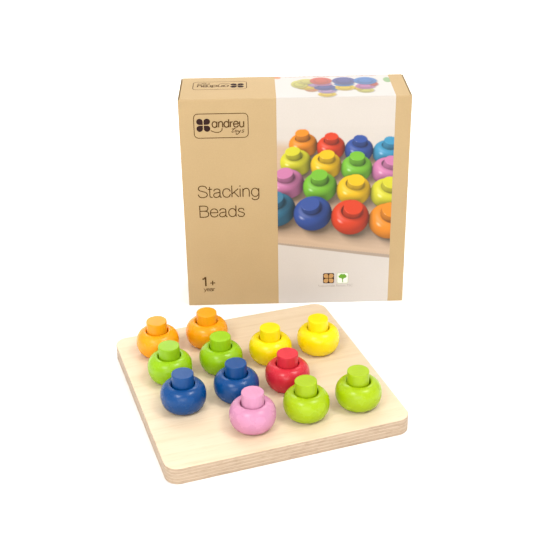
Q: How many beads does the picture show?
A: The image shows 12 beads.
